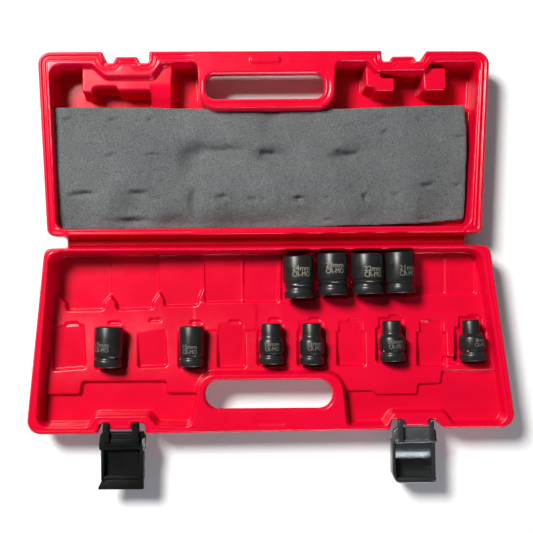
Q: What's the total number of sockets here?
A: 10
